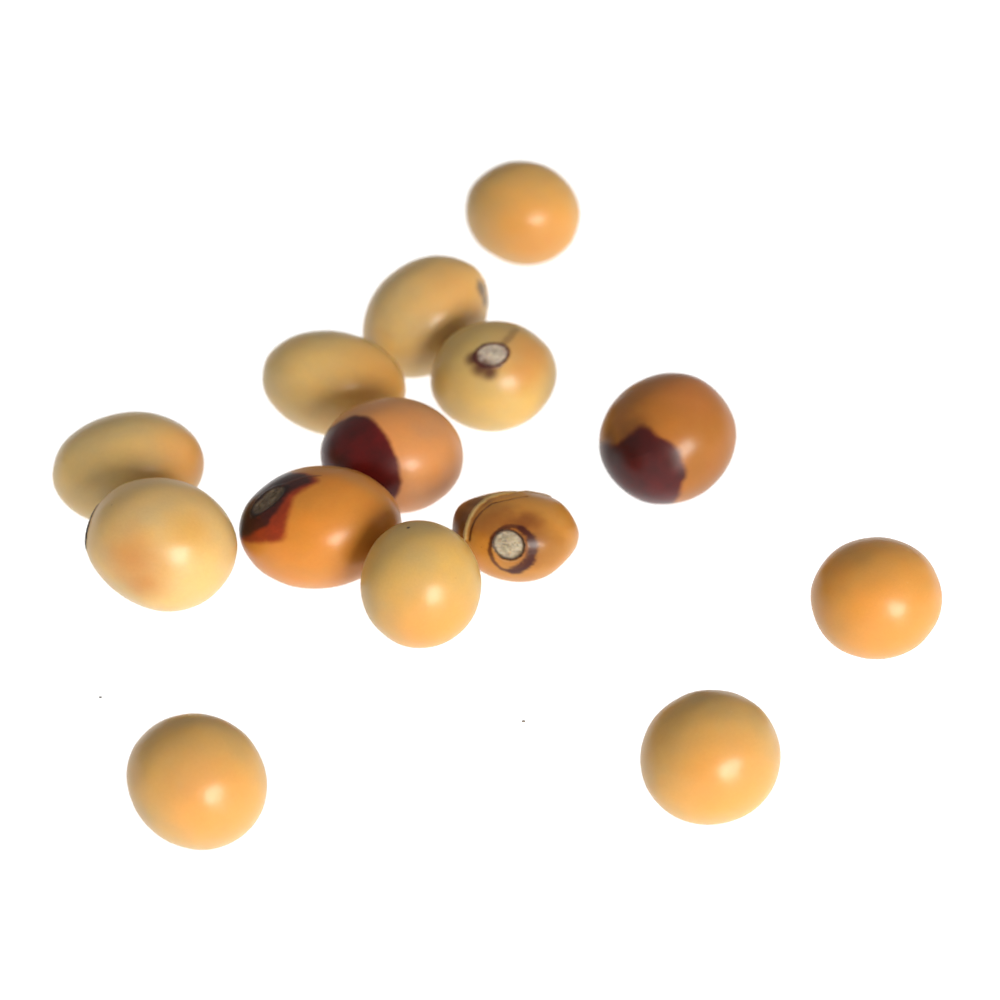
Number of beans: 14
